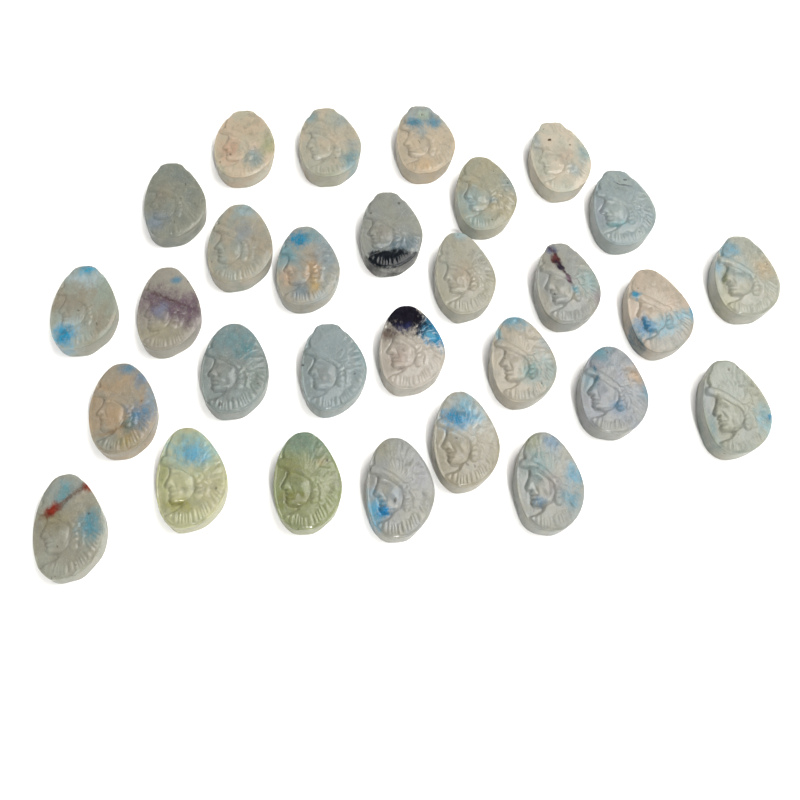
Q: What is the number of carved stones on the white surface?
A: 29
